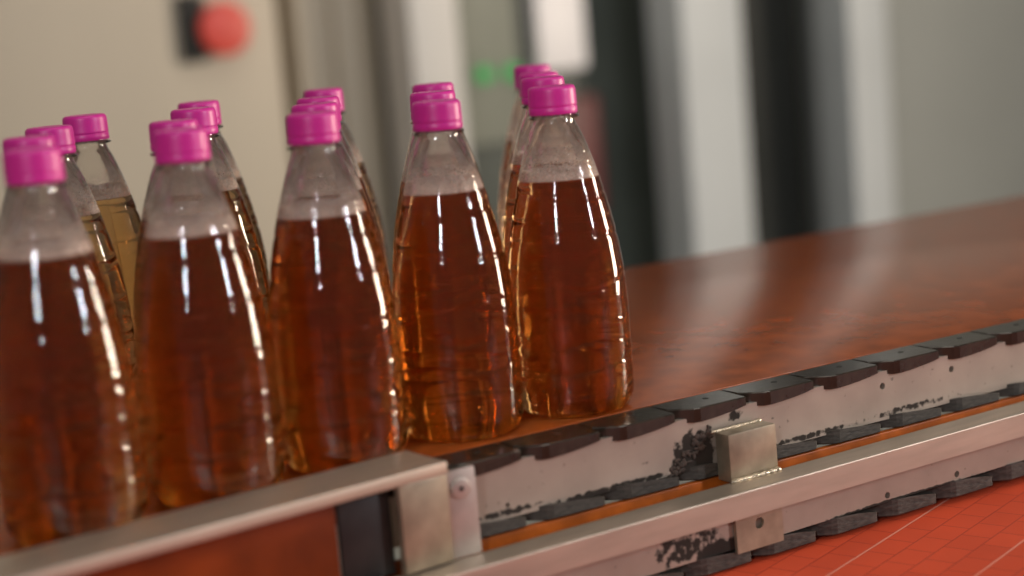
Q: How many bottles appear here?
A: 19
